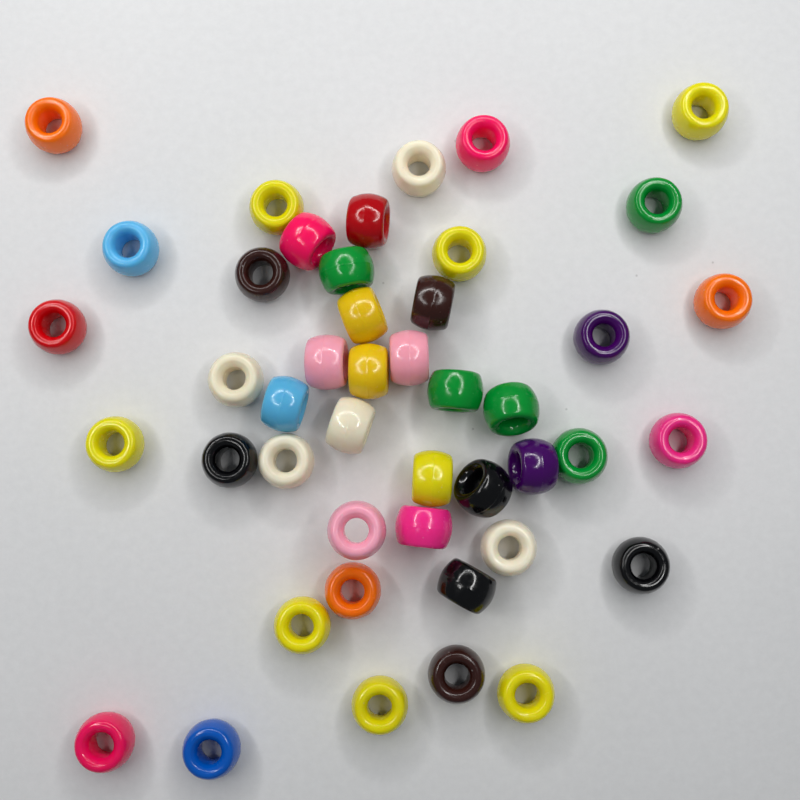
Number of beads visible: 45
